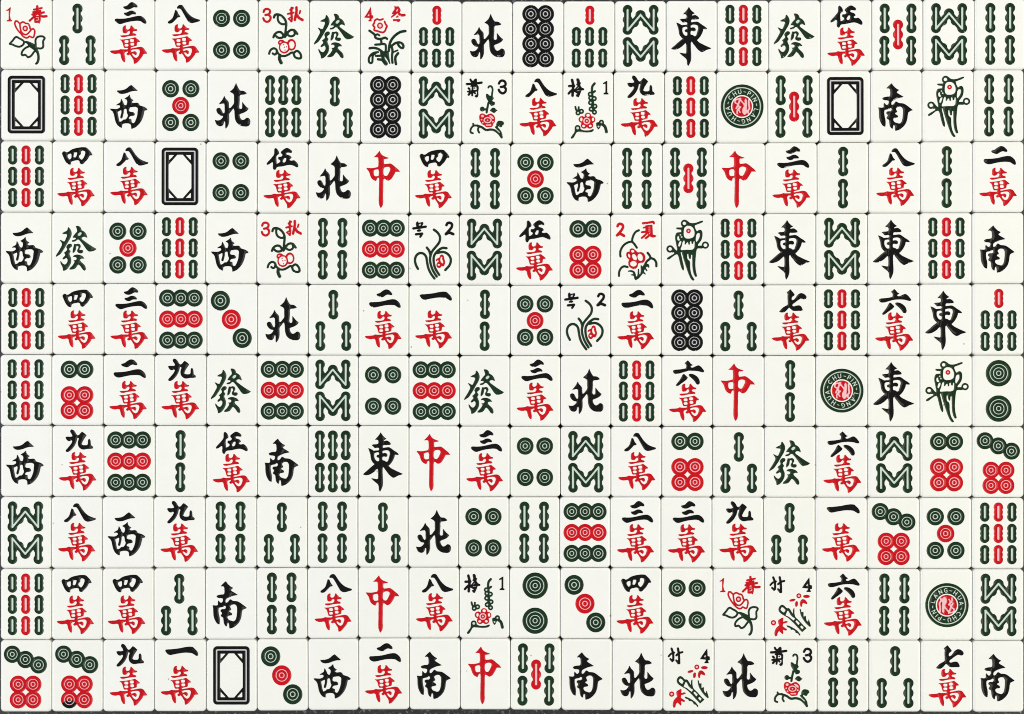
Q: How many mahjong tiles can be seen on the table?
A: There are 200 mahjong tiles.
